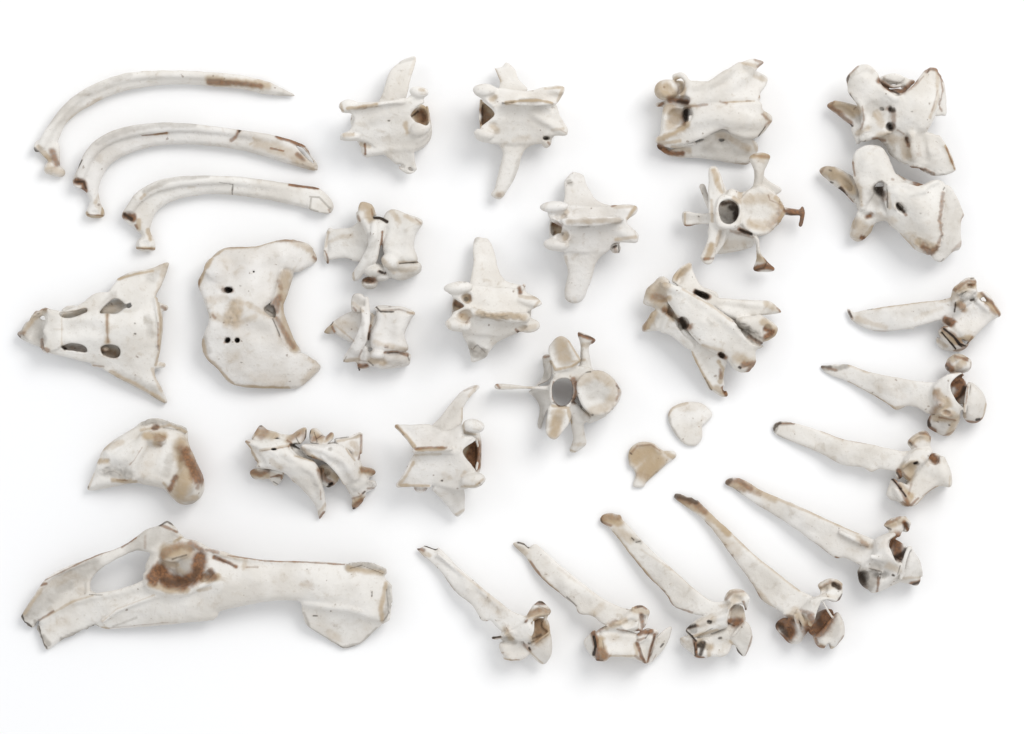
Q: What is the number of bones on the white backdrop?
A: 32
